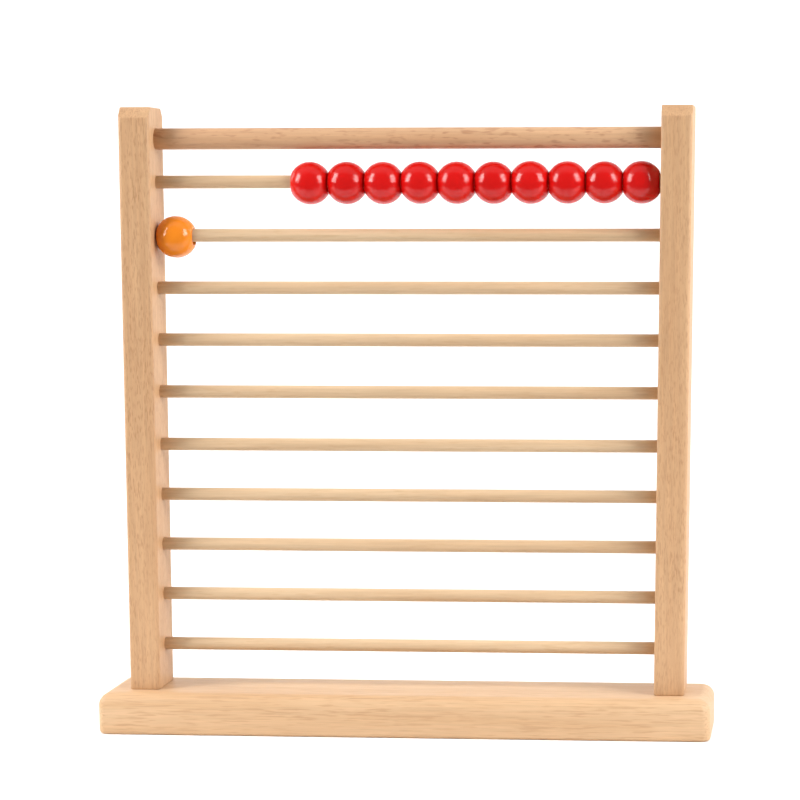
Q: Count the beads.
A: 11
